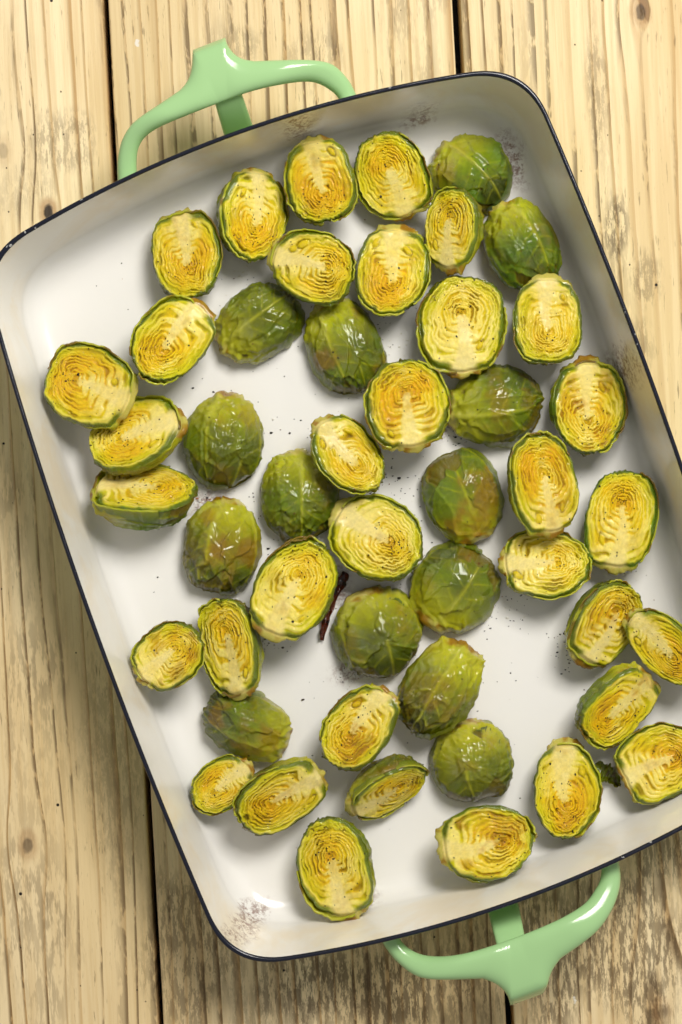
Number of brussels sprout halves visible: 48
